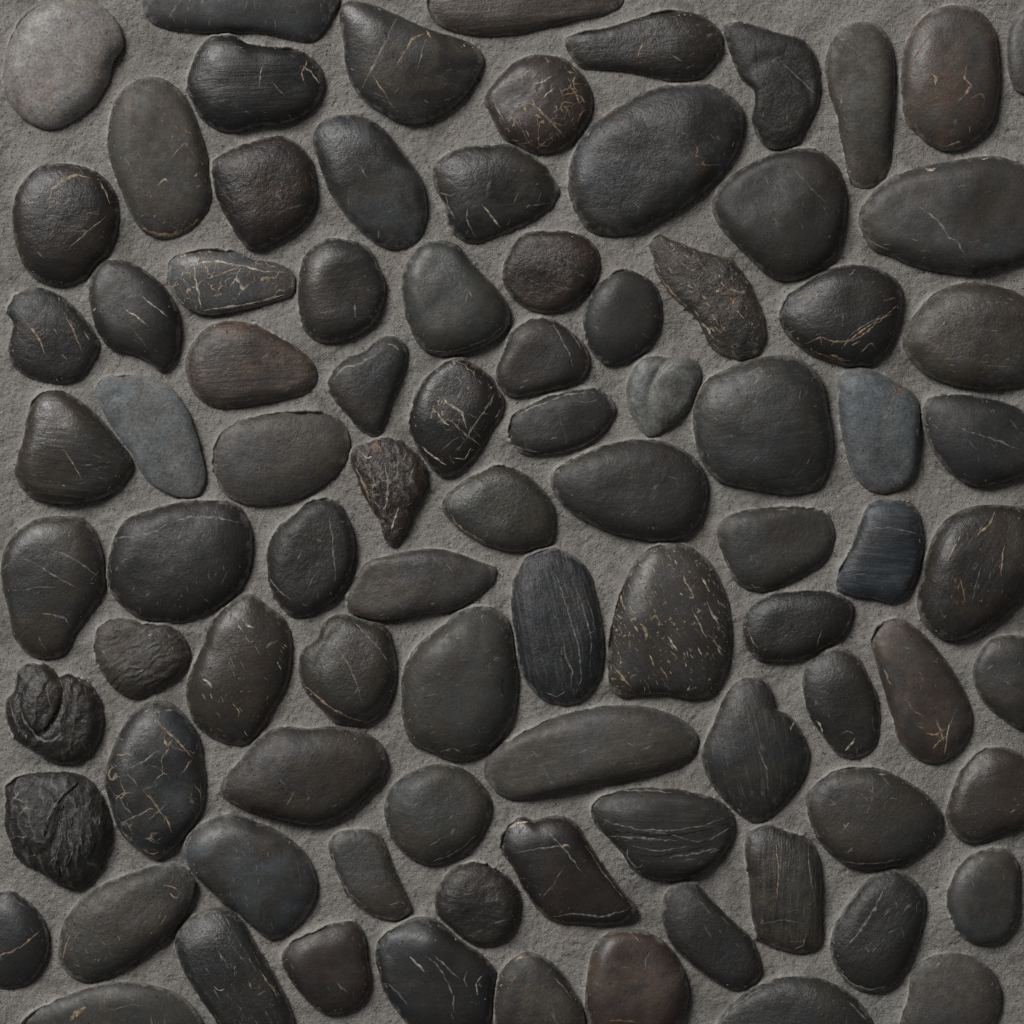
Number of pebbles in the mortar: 89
